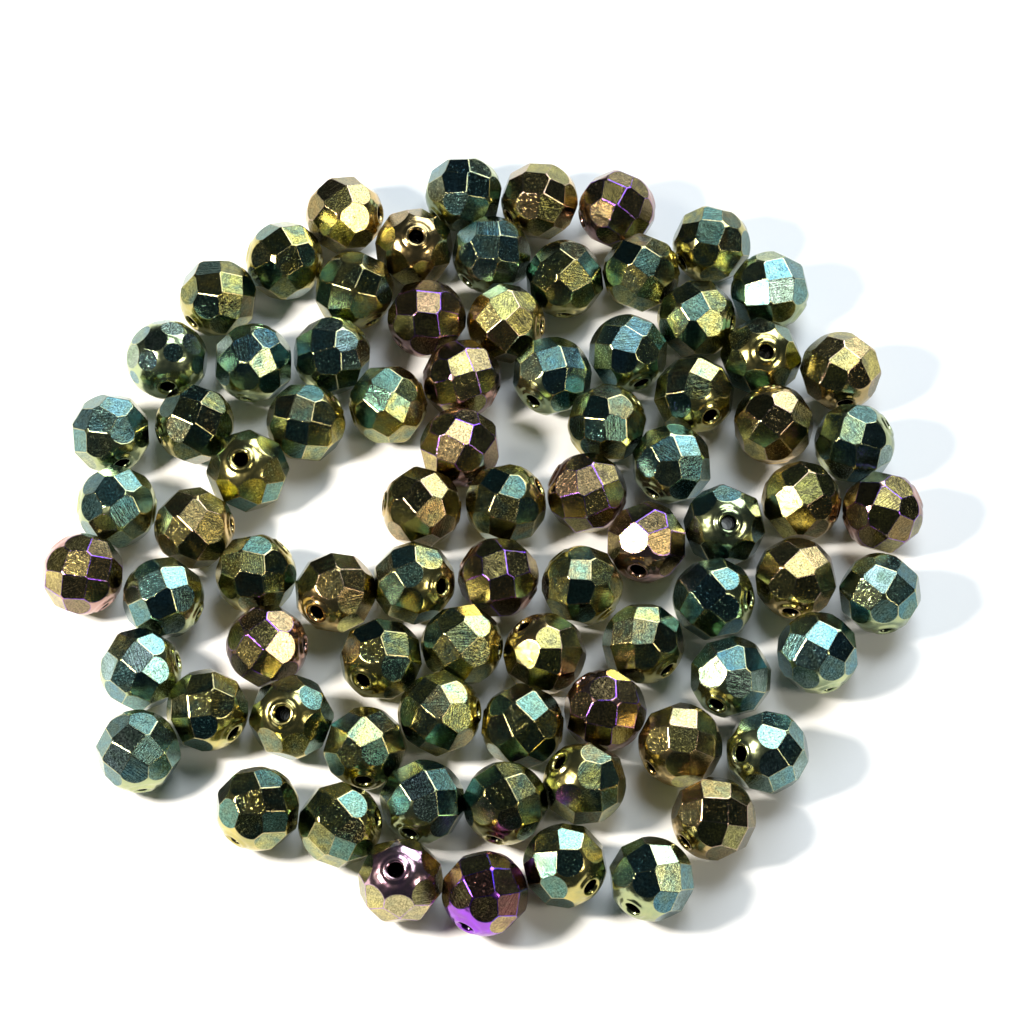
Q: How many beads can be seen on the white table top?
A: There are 81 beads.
